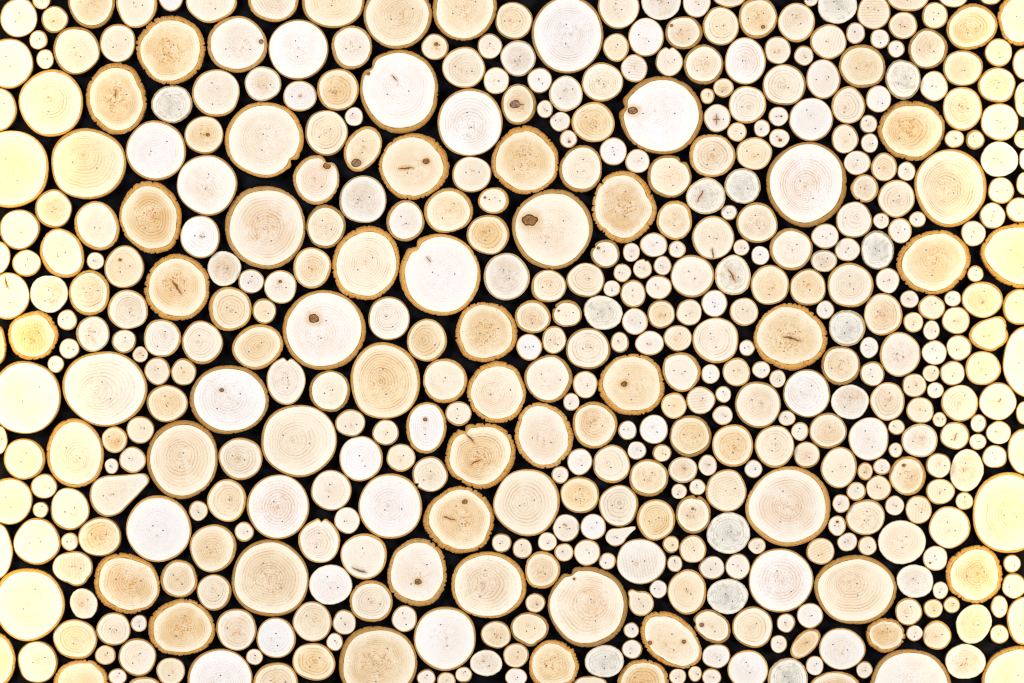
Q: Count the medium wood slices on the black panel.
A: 198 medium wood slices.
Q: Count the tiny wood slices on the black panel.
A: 126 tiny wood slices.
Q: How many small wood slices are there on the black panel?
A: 116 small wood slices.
